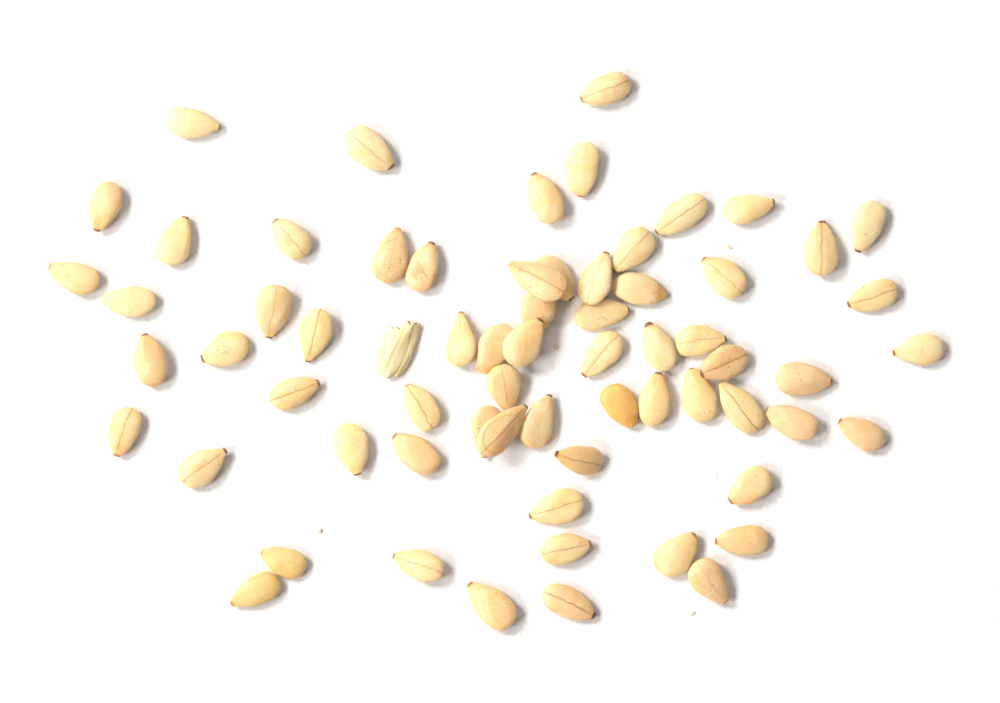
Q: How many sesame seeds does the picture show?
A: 67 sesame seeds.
